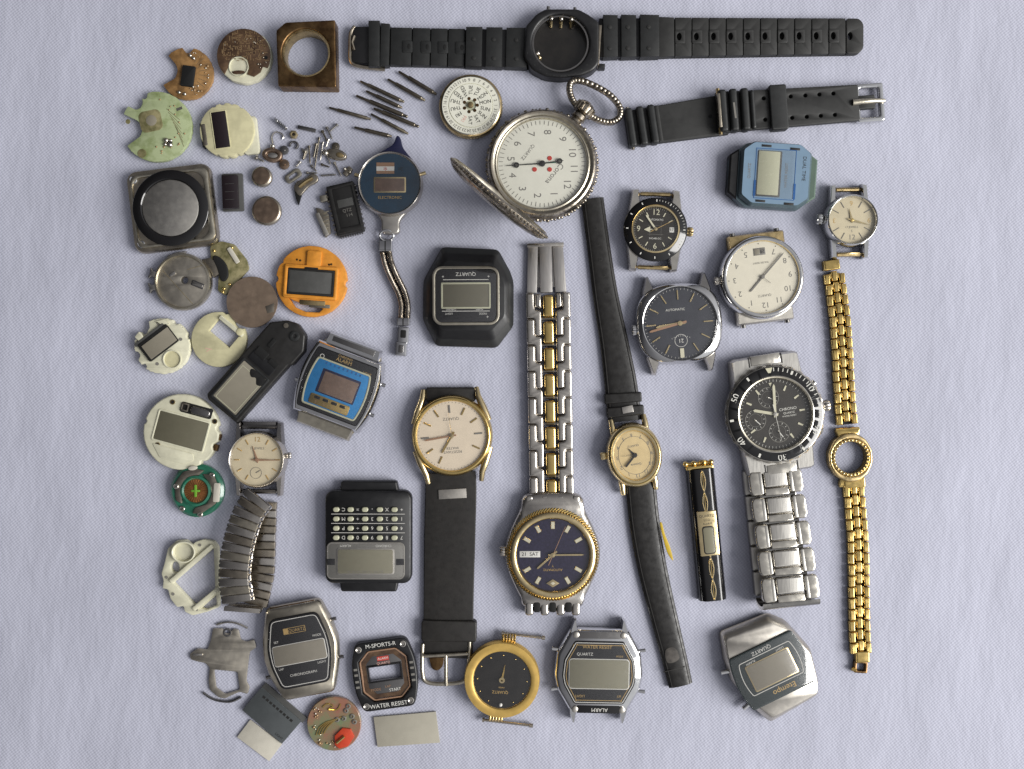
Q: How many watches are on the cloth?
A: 22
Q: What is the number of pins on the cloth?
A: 9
